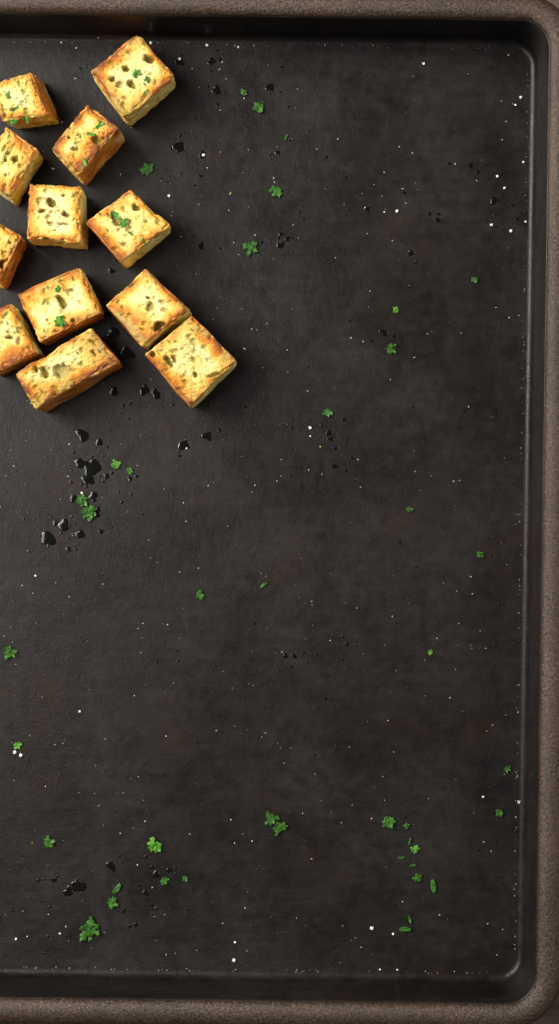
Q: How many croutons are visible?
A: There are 12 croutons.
